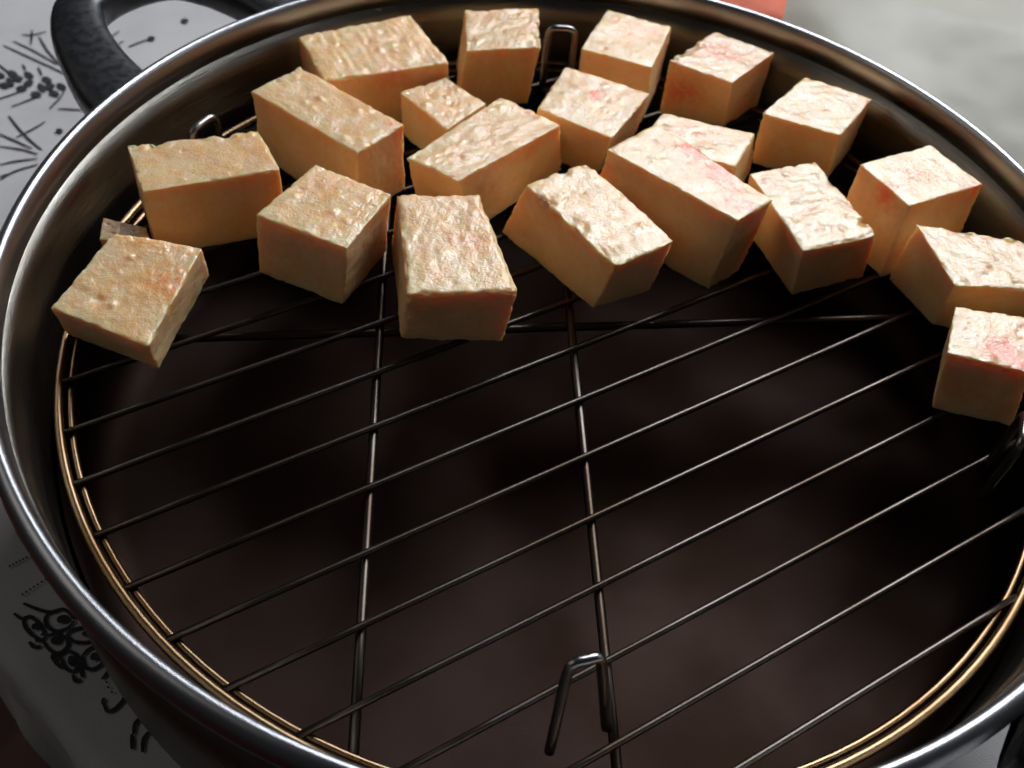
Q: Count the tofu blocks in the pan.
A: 21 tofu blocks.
